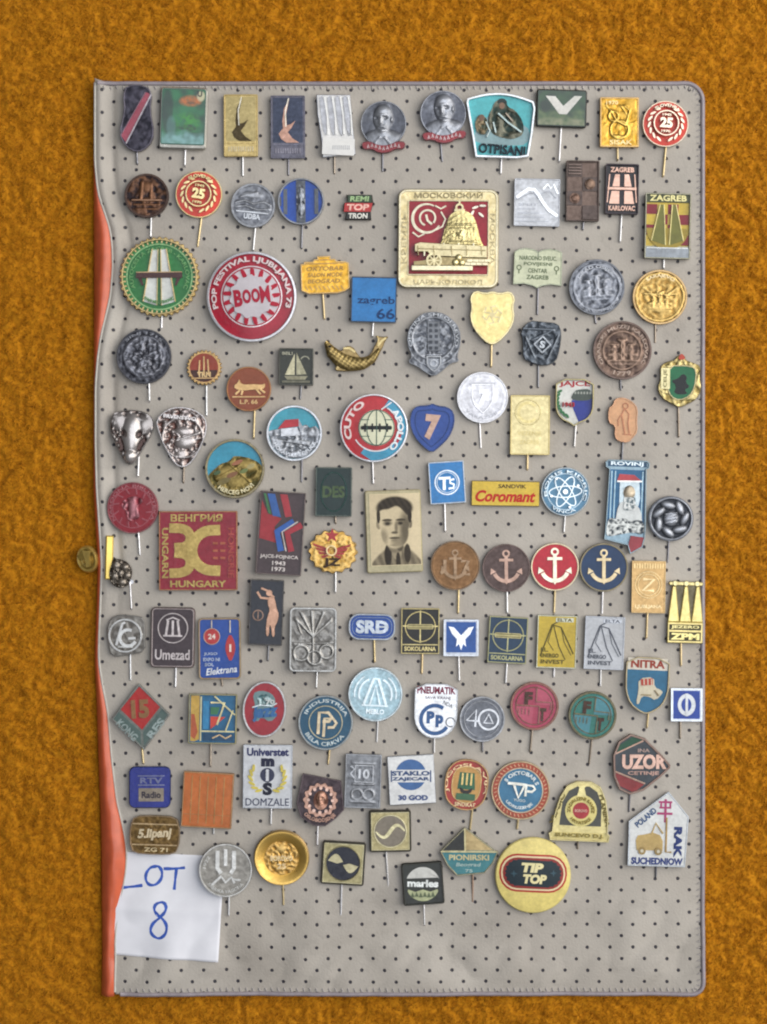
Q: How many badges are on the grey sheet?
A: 107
